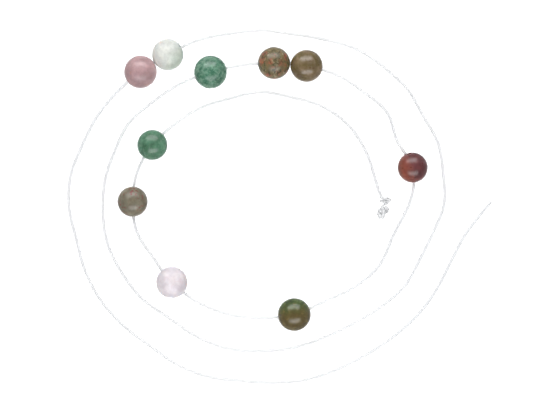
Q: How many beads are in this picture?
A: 10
